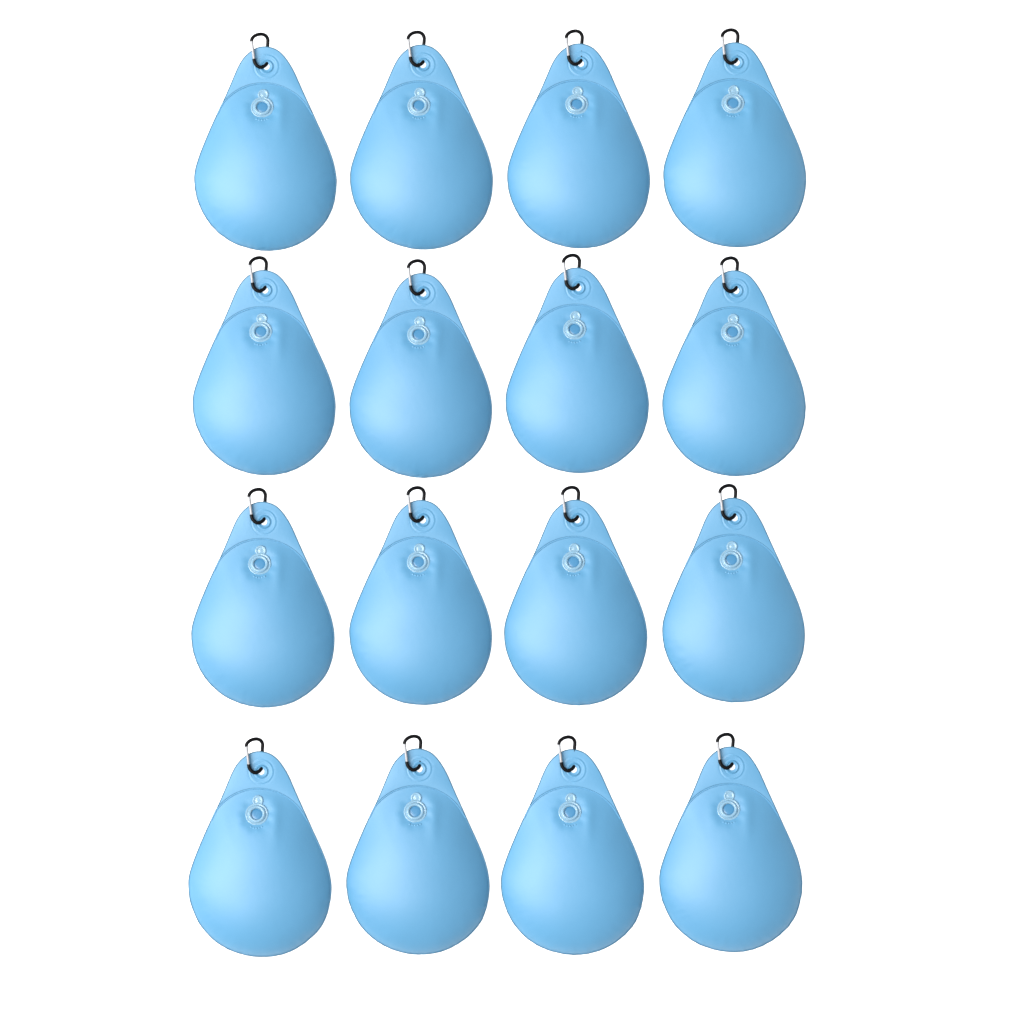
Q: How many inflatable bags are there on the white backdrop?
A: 16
